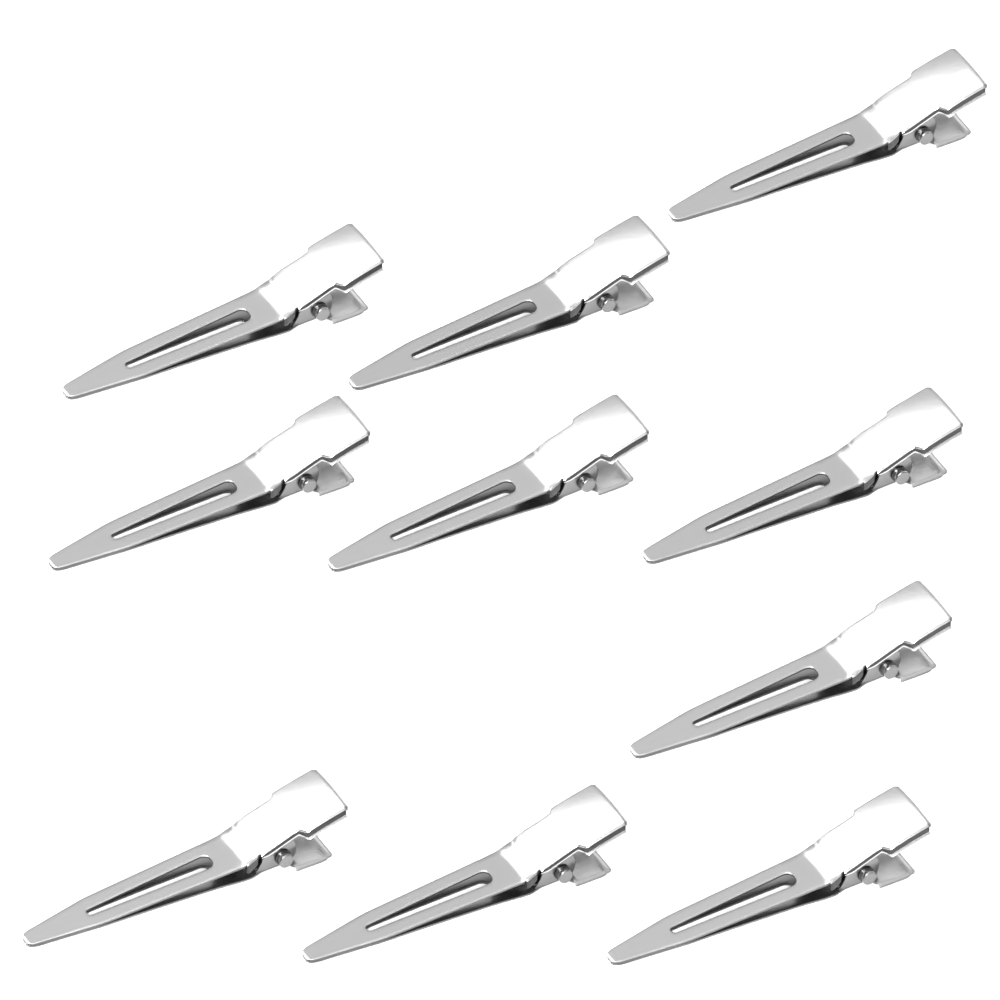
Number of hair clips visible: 10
